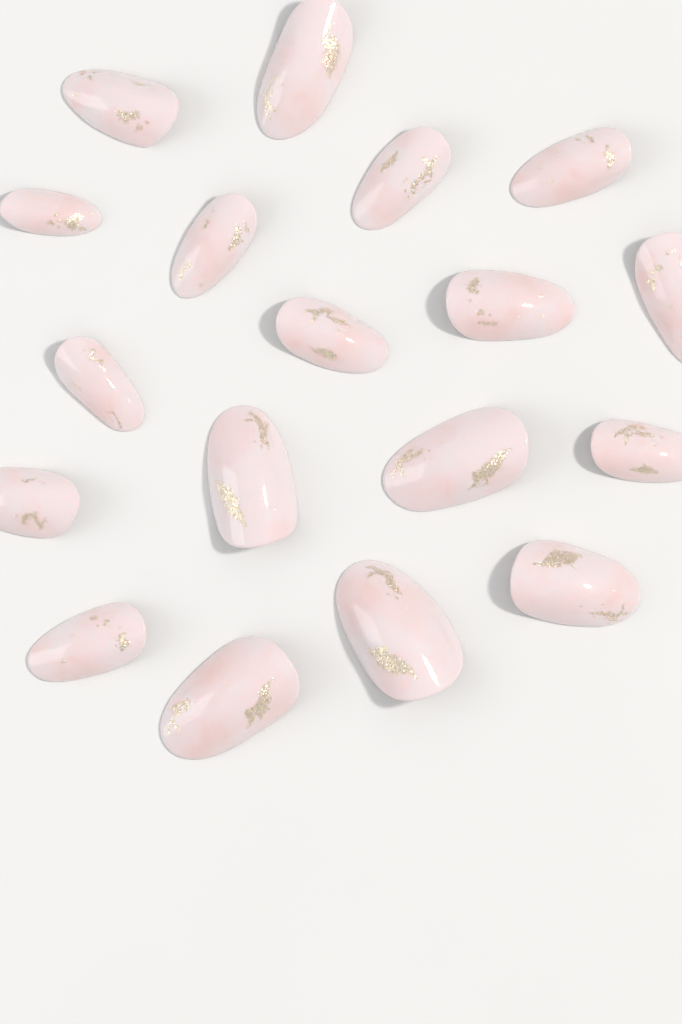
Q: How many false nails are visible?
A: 18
